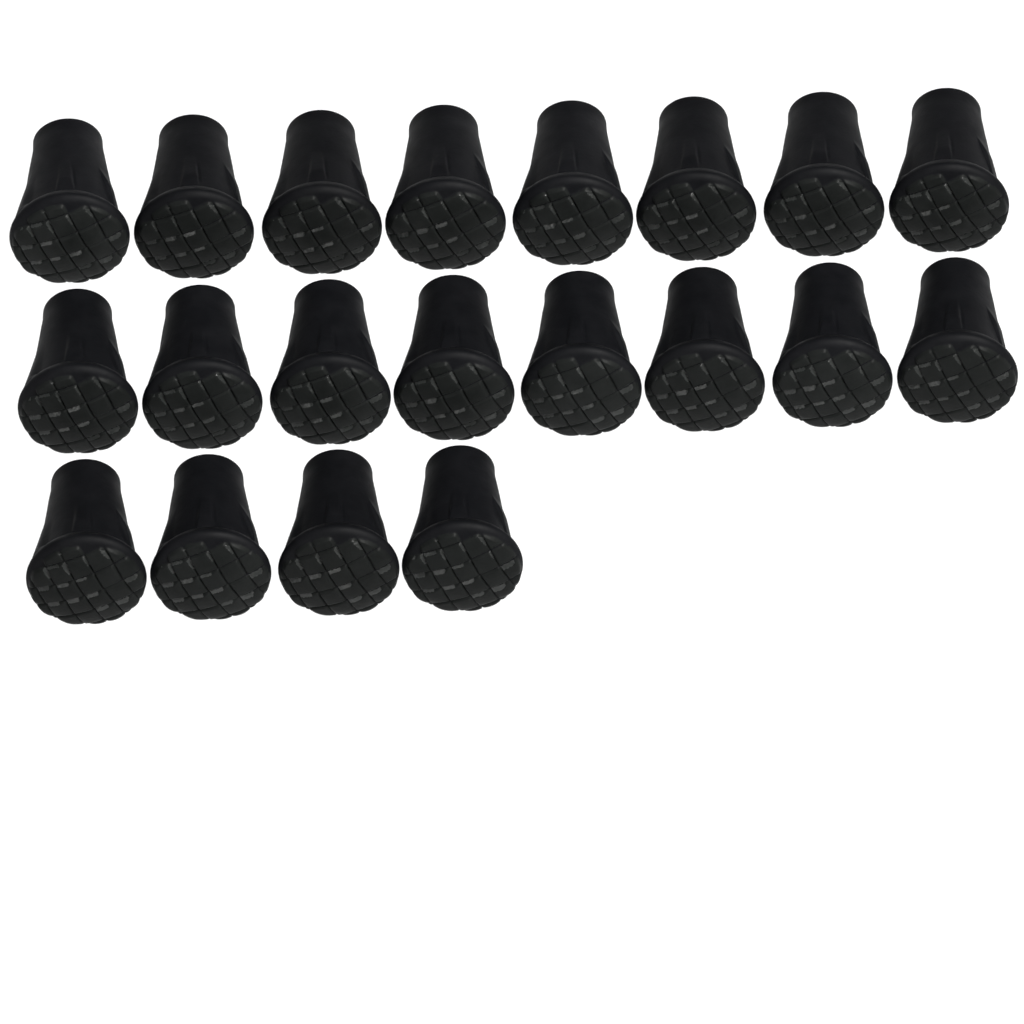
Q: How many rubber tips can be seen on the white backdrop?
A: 20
